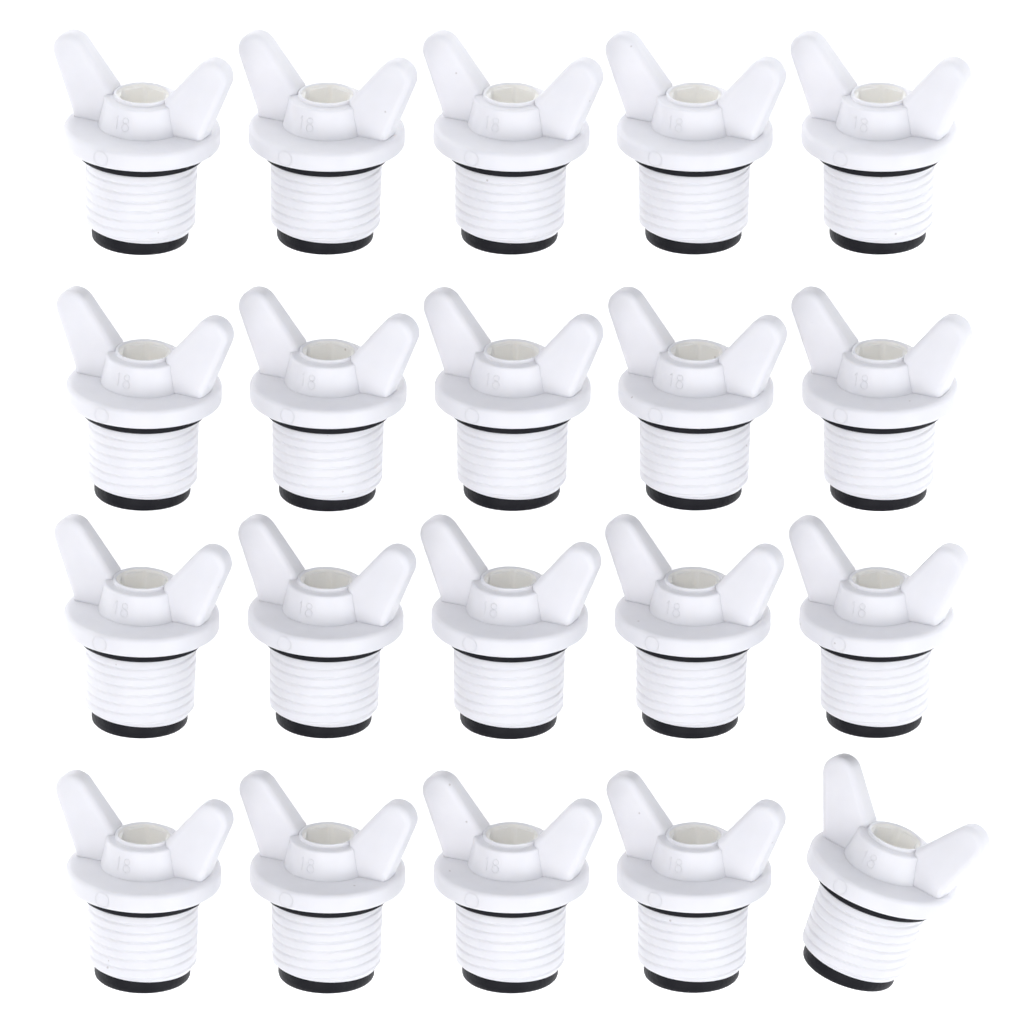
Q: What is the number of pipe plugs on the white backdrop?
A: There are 20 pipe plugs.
